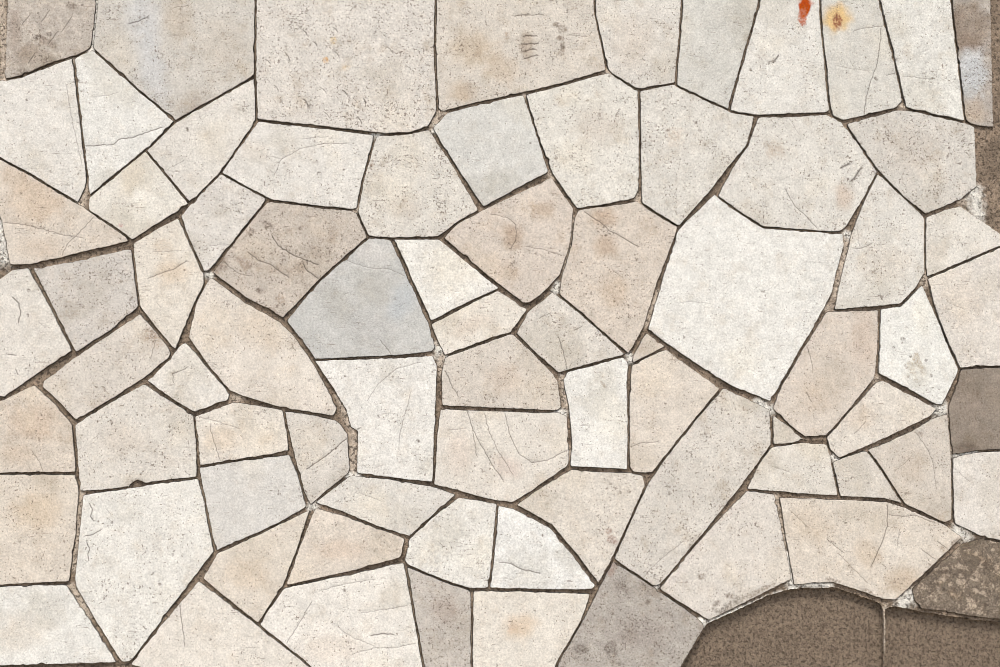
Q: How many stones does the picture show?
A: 78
